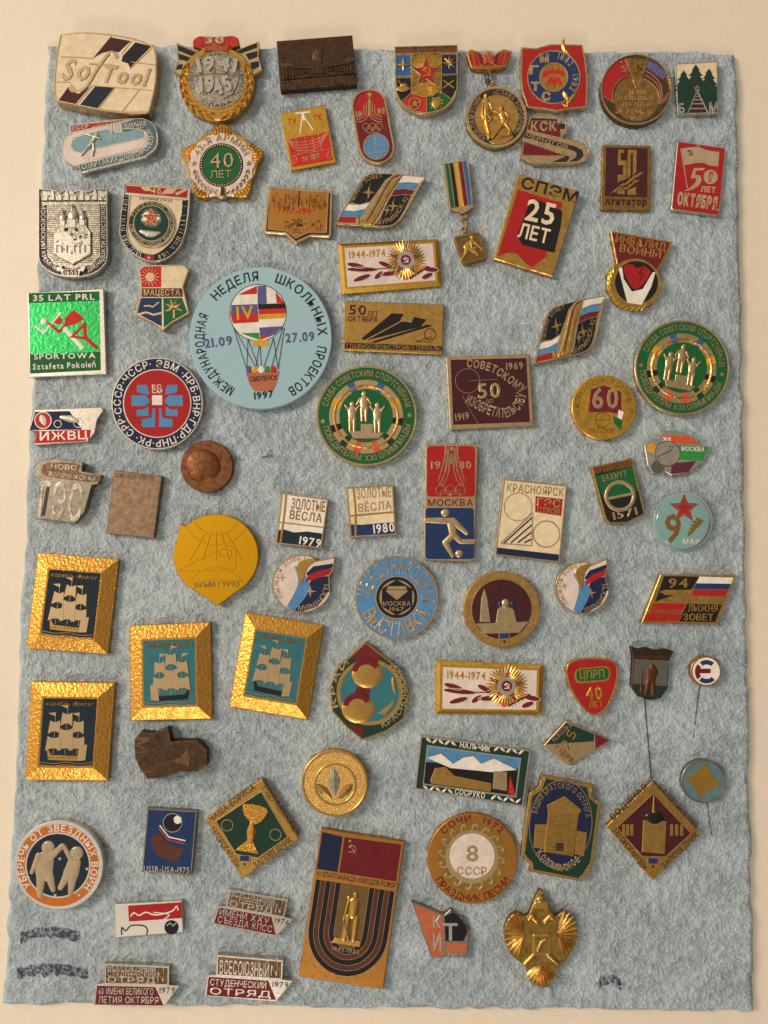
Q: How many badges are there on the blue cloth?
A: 77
